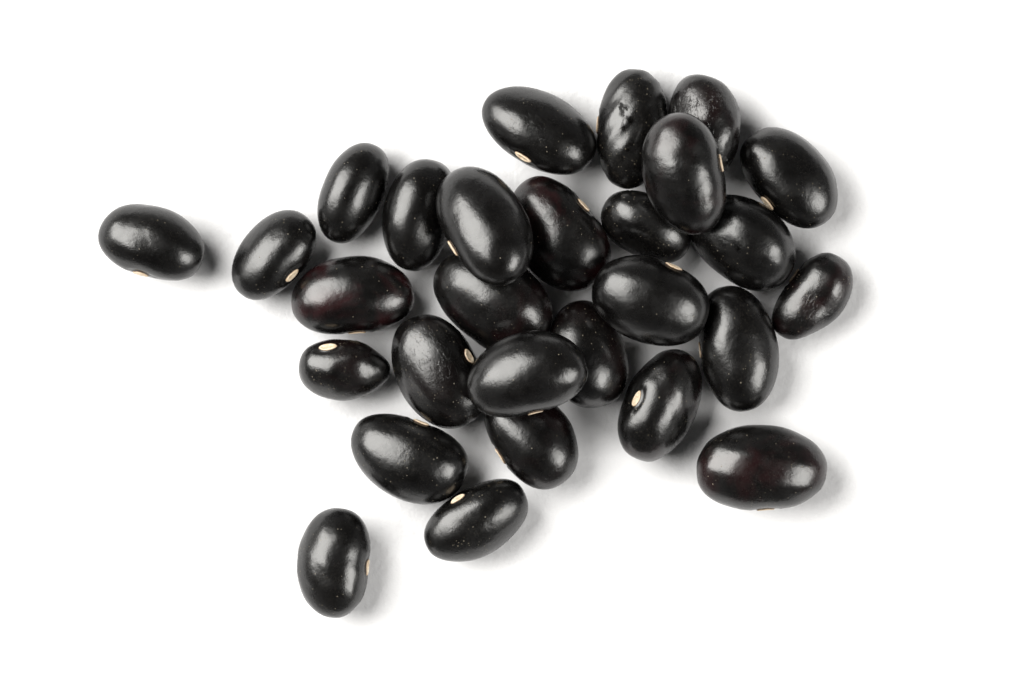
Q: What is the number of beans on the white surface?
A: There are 28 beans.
